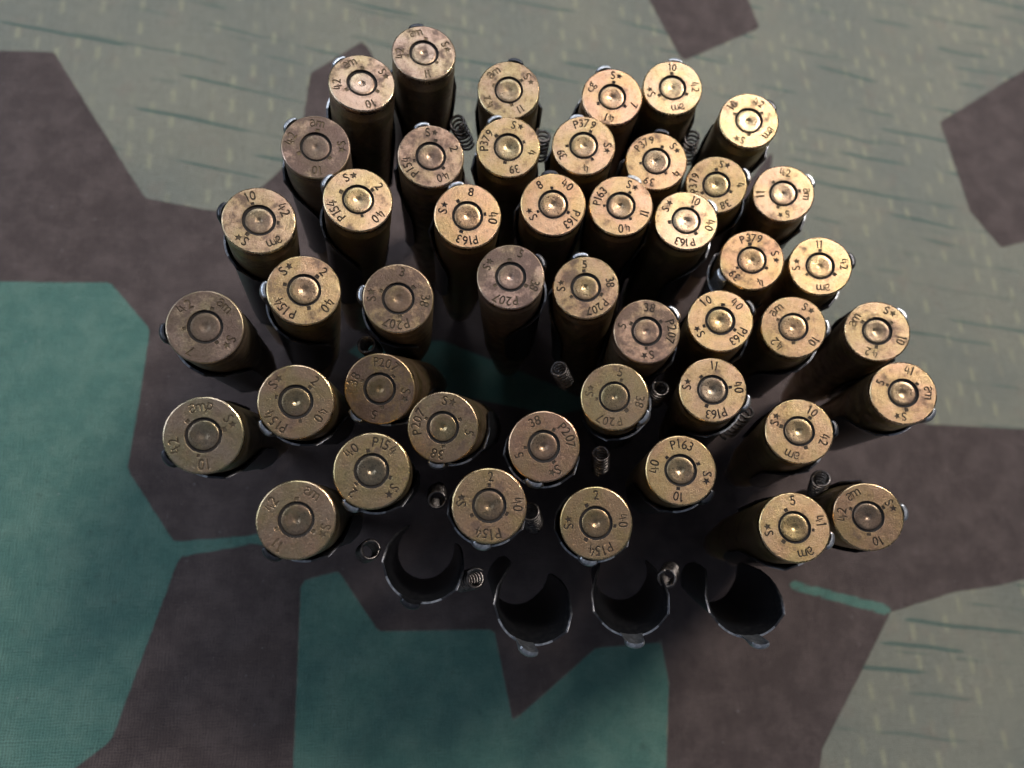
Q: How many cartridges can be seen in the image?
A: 46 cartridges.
